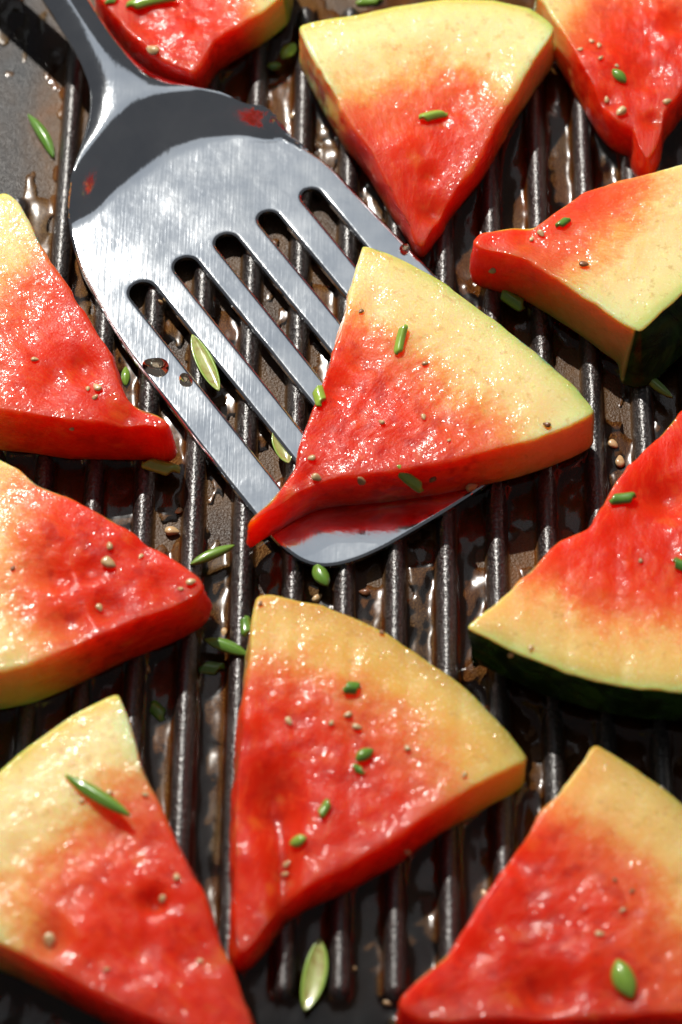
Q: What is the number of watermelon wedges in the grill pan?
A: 11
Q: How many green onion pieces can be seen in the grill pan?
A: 34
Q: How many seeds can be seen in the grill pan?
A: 75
